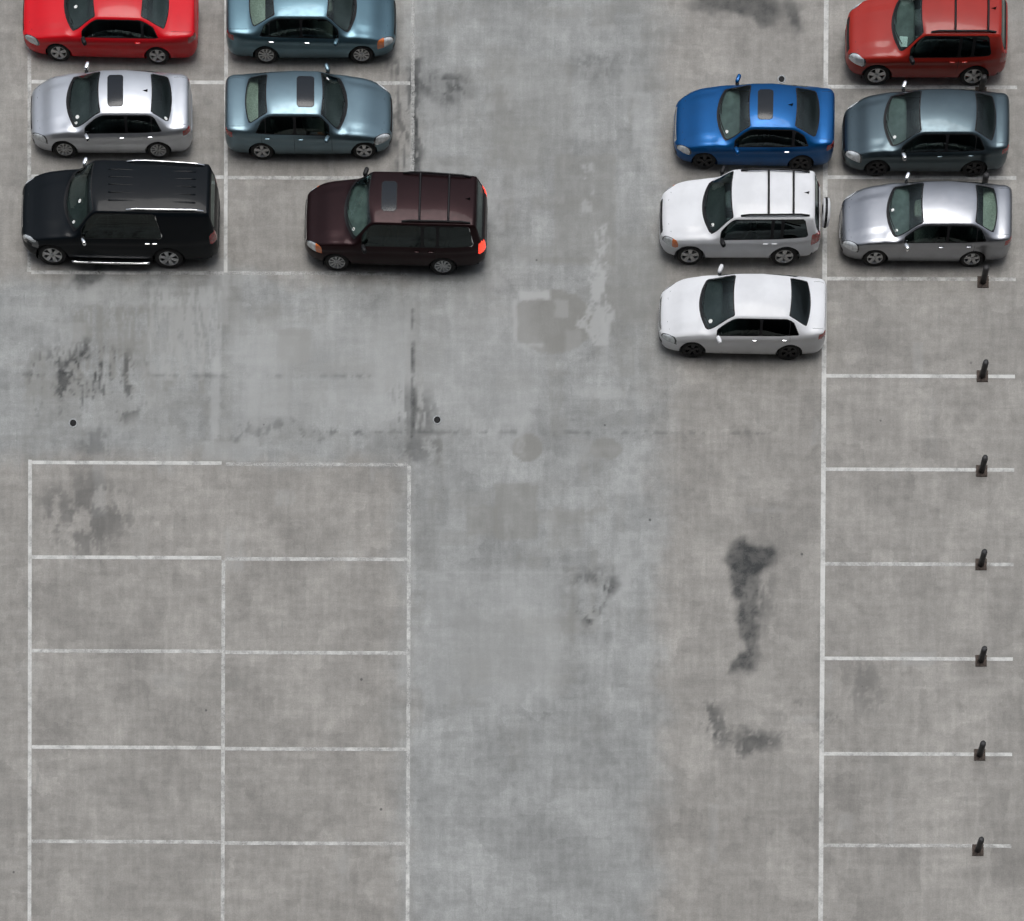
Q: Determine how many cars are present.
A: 12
